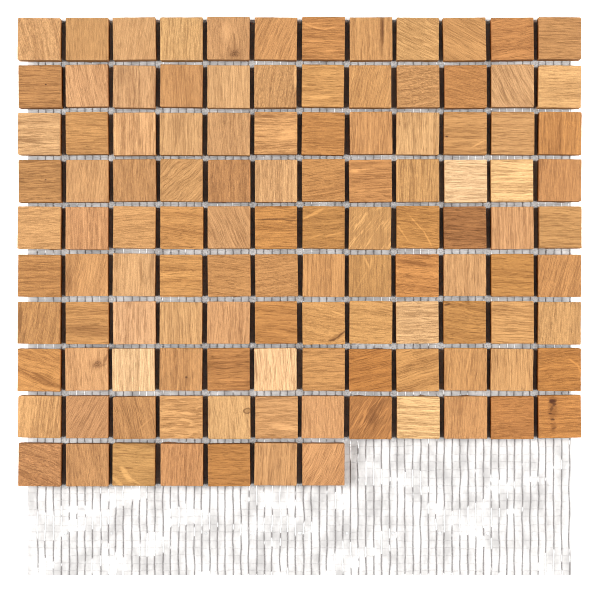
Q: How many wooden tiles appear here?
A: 115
